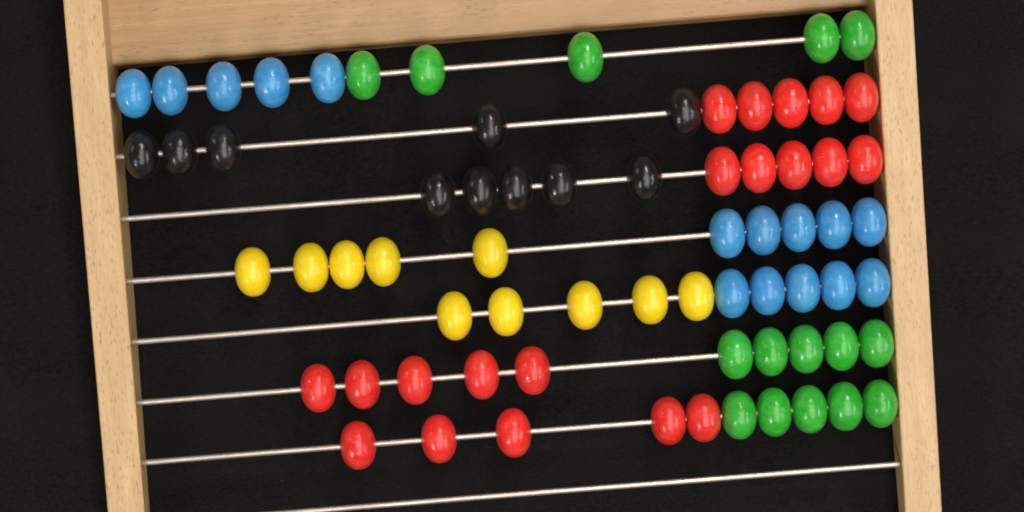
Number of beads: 70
